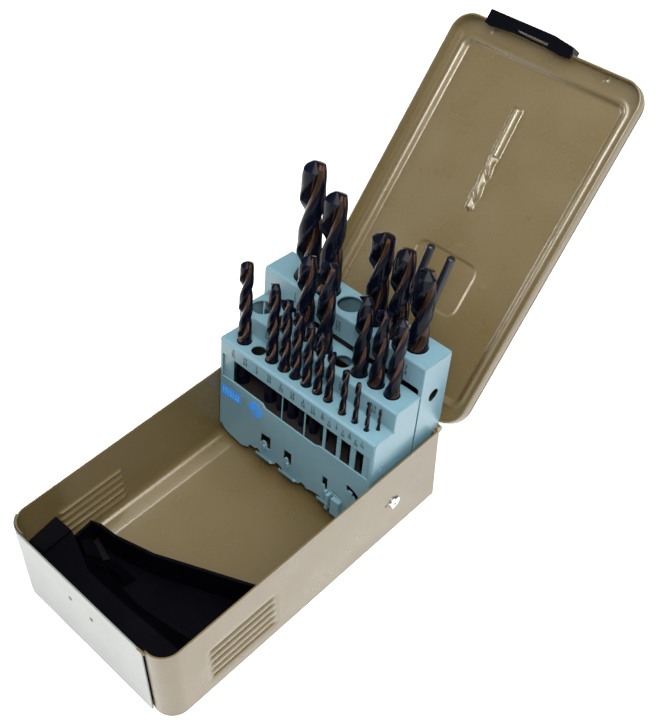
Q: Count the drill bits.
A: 21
